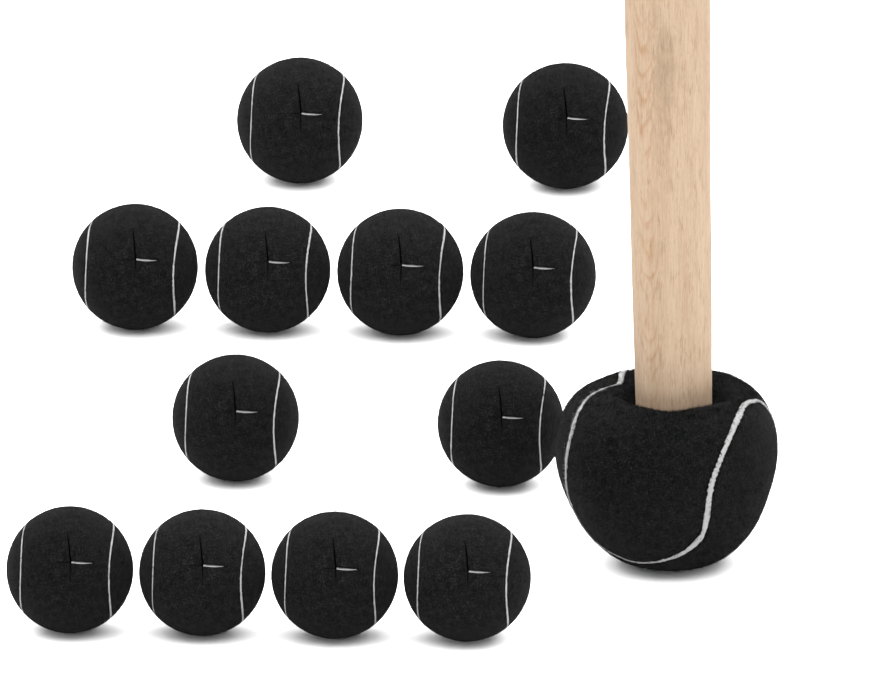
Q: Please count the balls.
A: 13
